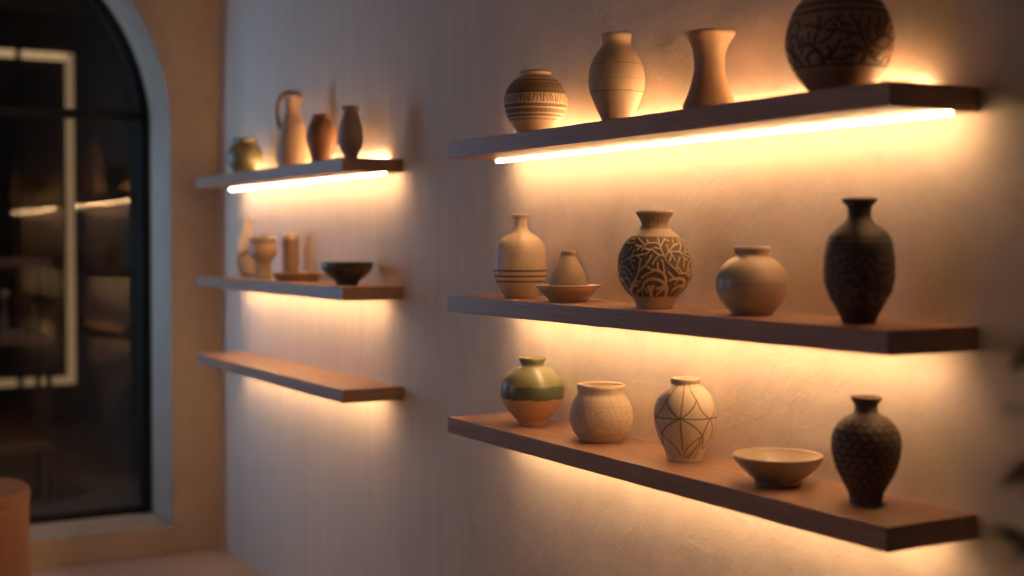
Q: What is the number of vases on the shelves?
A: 17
